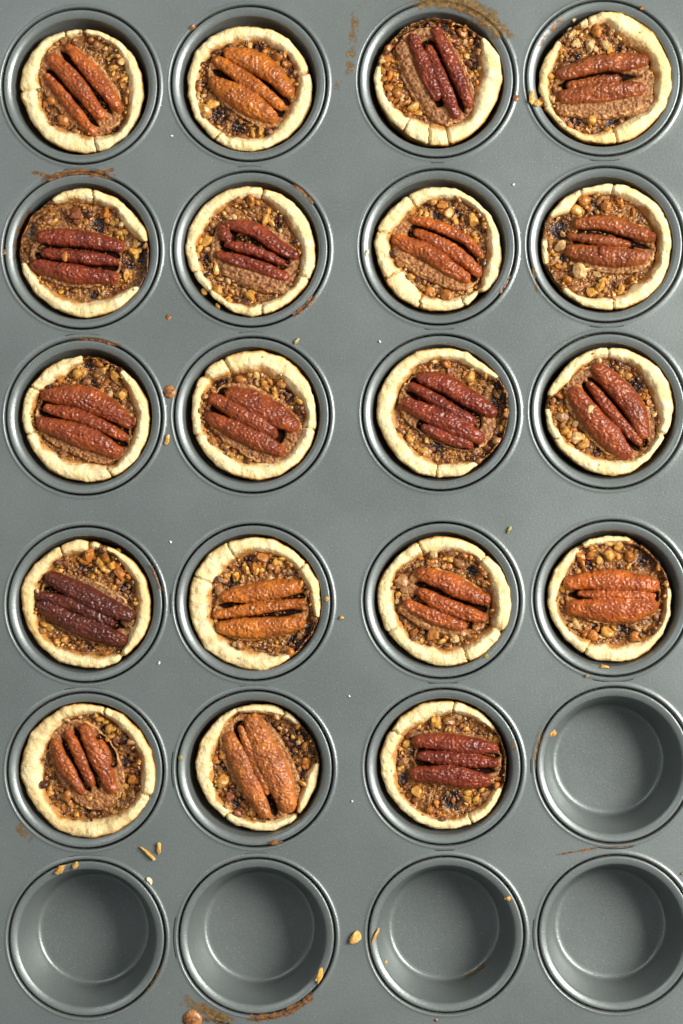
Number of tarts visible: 19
